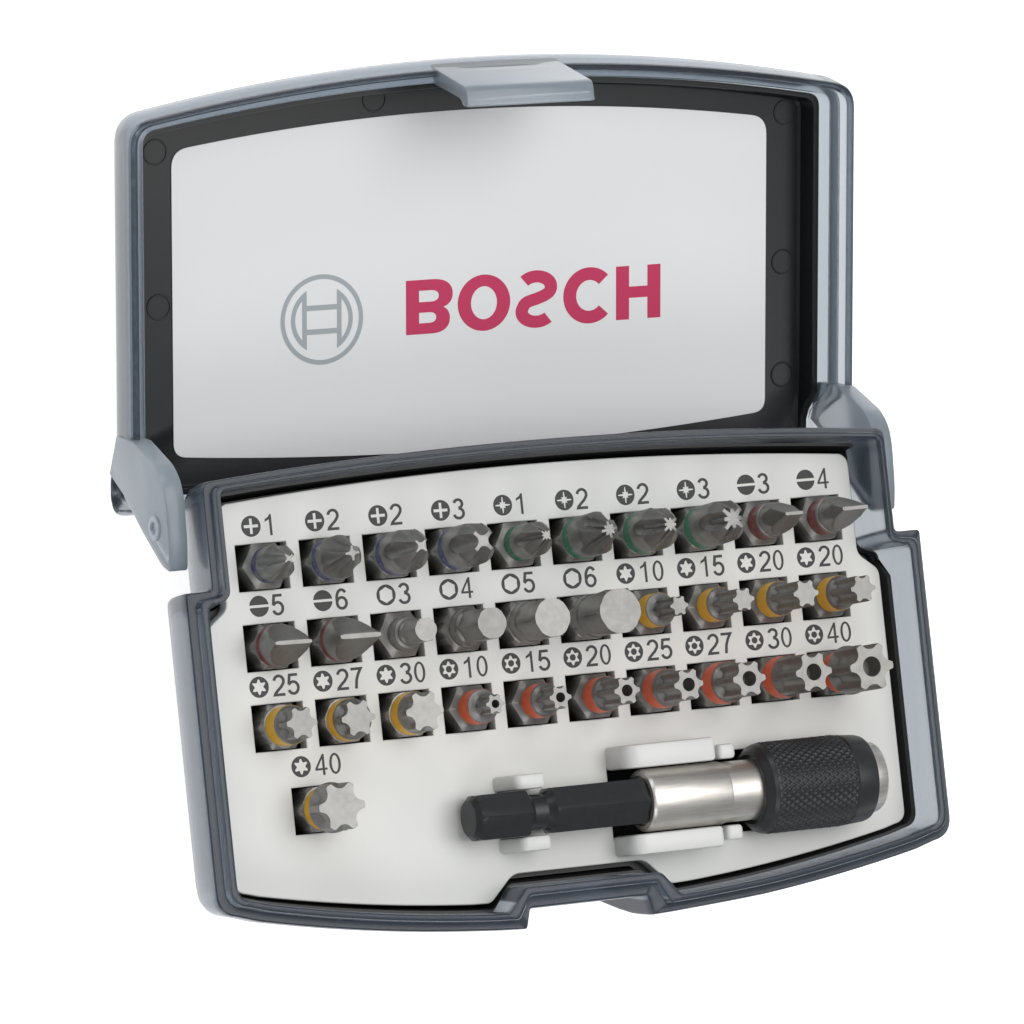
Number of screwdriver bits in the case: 31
